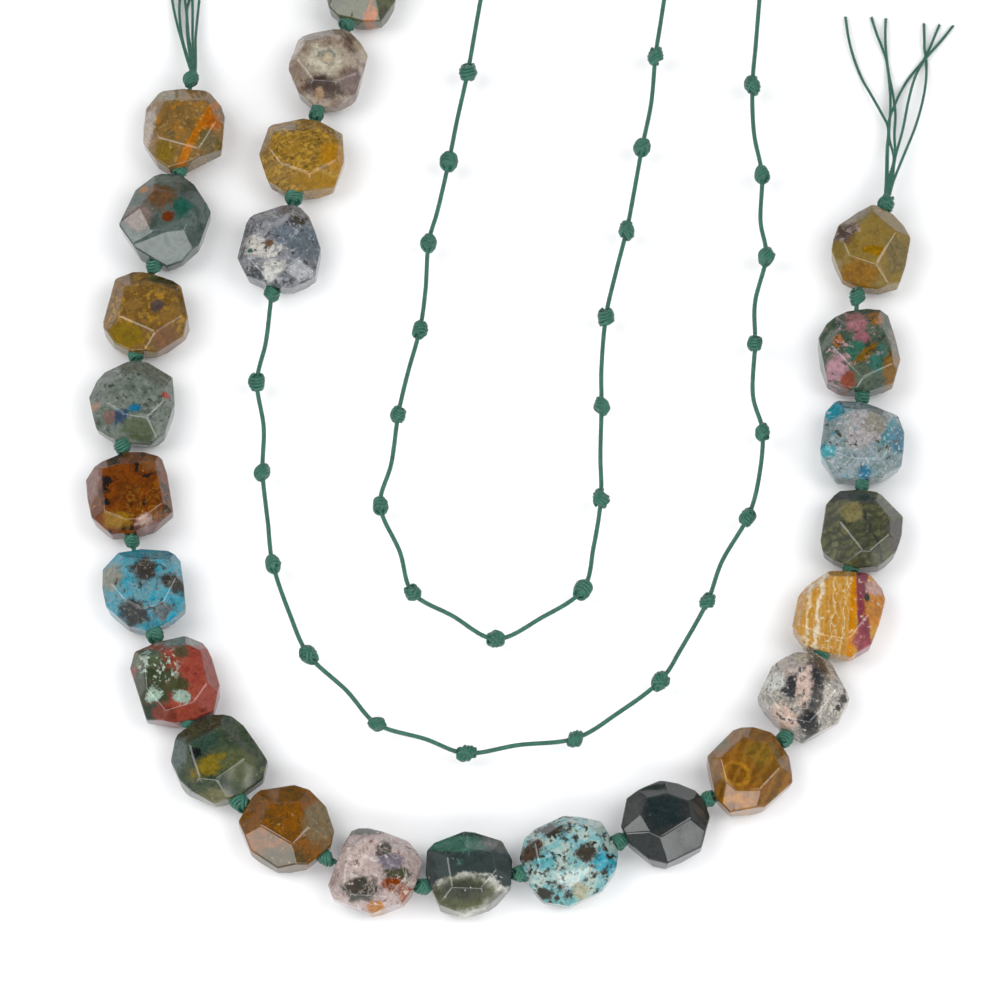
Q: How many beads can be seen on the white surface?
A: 24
